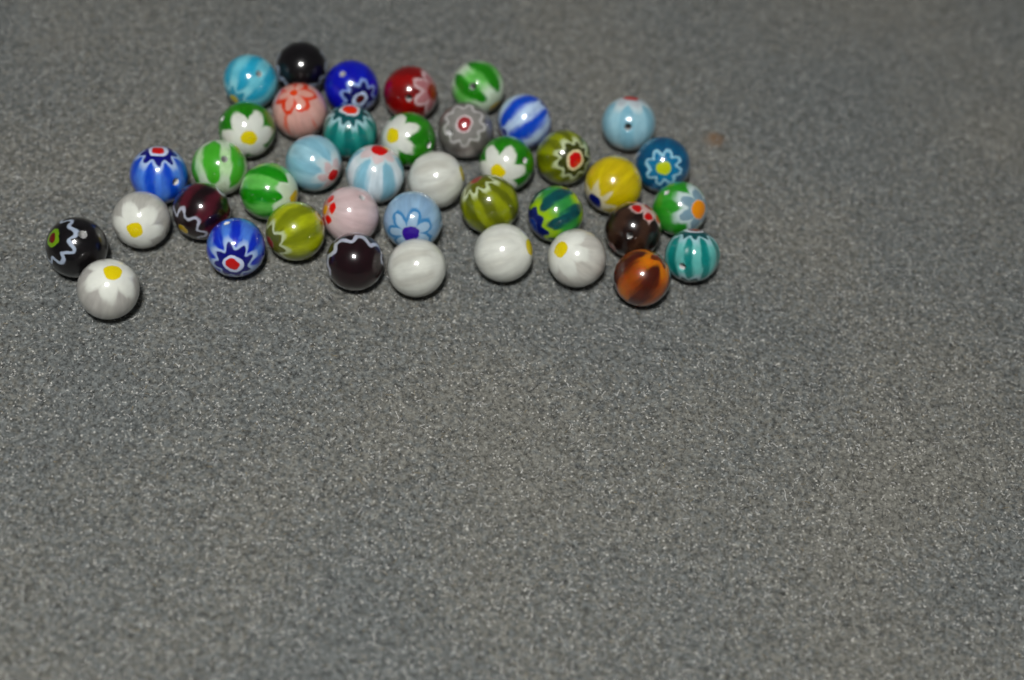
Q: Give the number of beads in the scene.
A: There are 40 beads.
